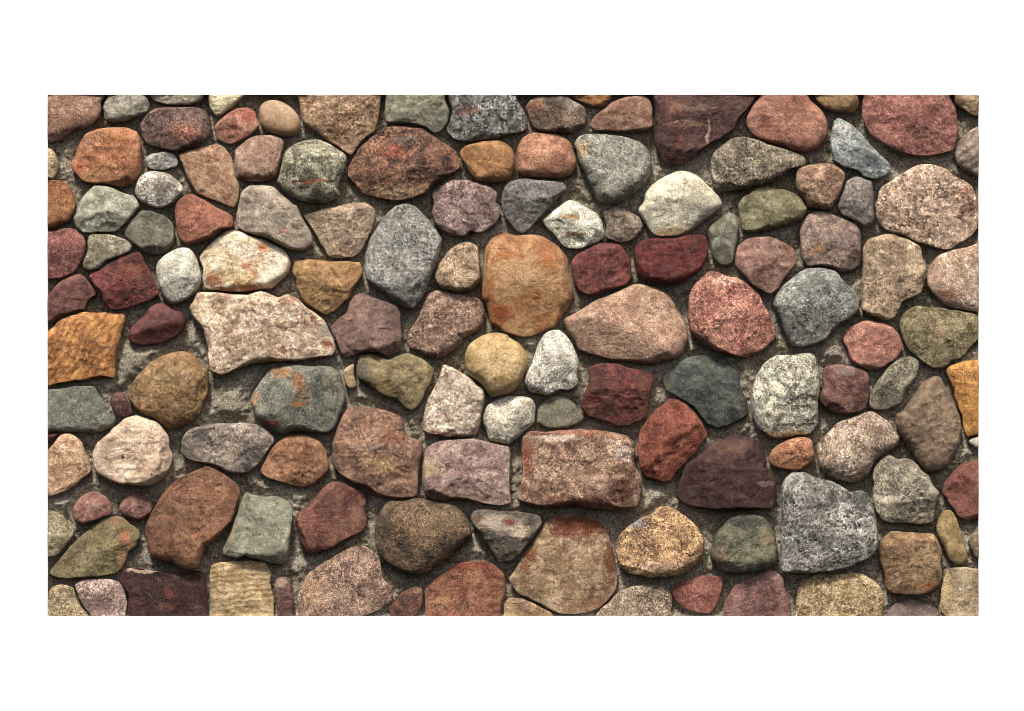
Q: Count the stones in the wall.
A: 138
